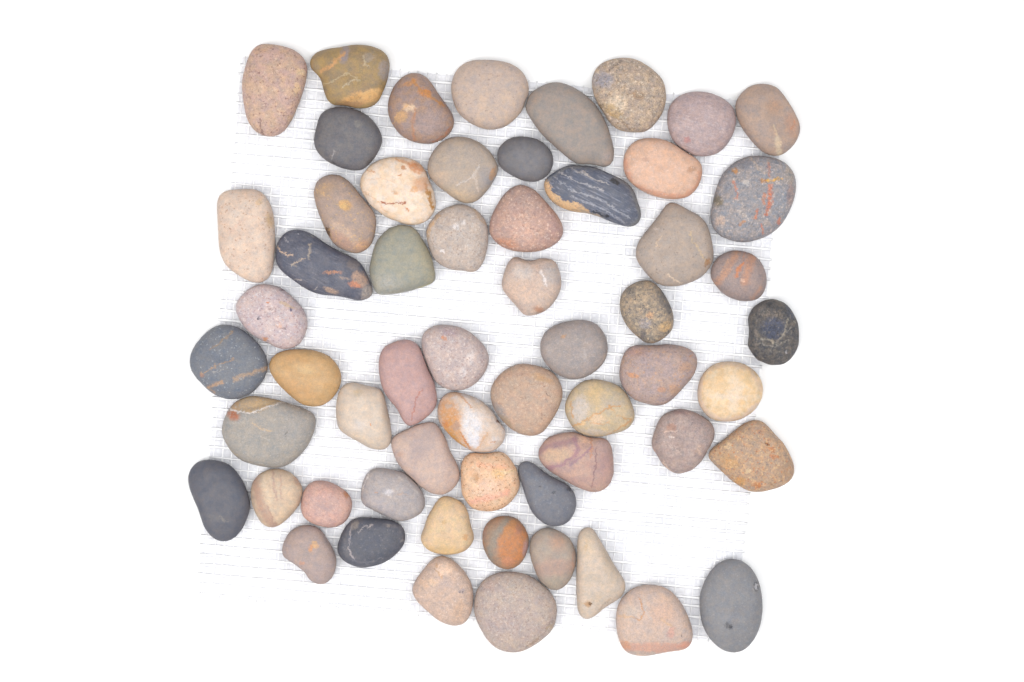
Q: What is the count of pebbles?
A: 59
